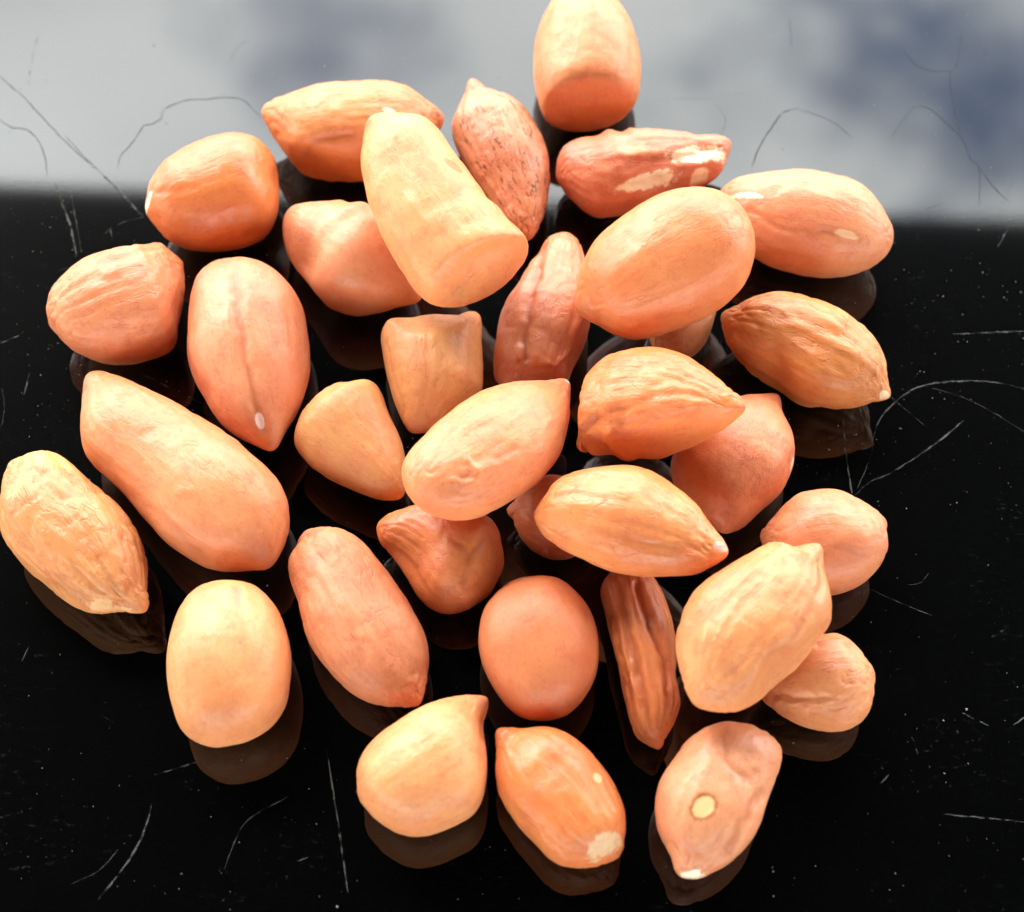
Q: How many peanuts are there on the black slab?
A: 34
